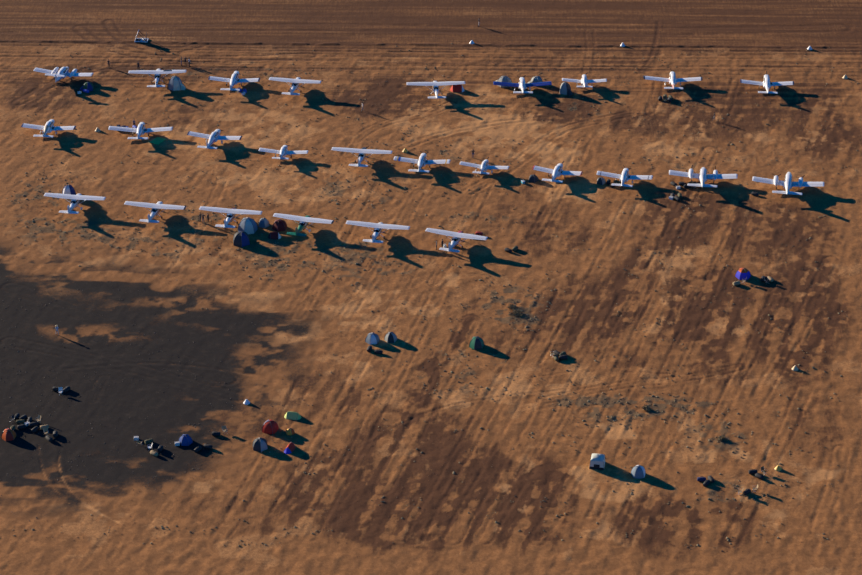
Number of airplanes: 26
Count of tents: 27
